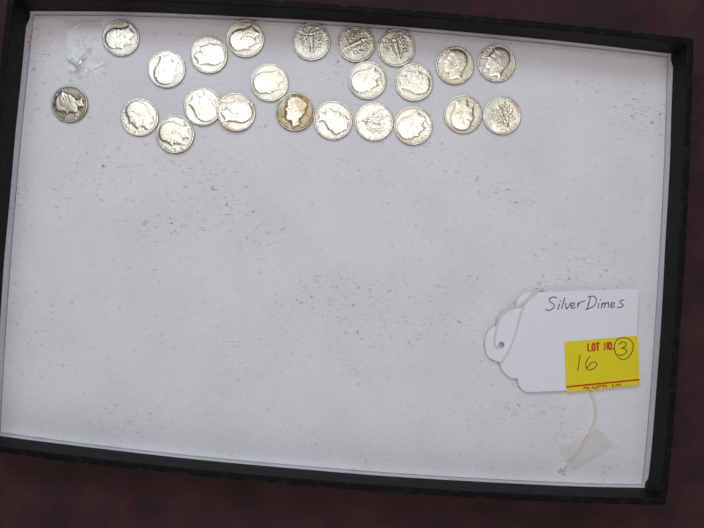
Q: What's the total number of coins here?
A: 23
